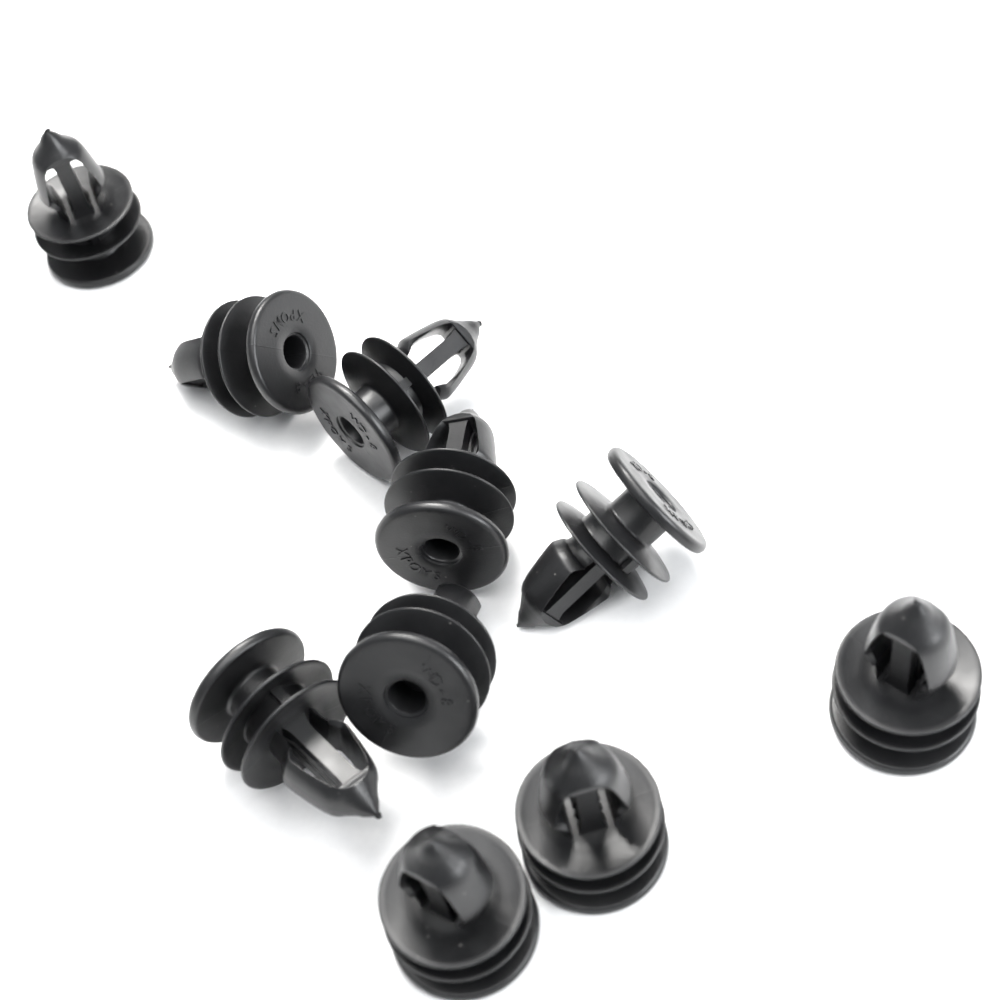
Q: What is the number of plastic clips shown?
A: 10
